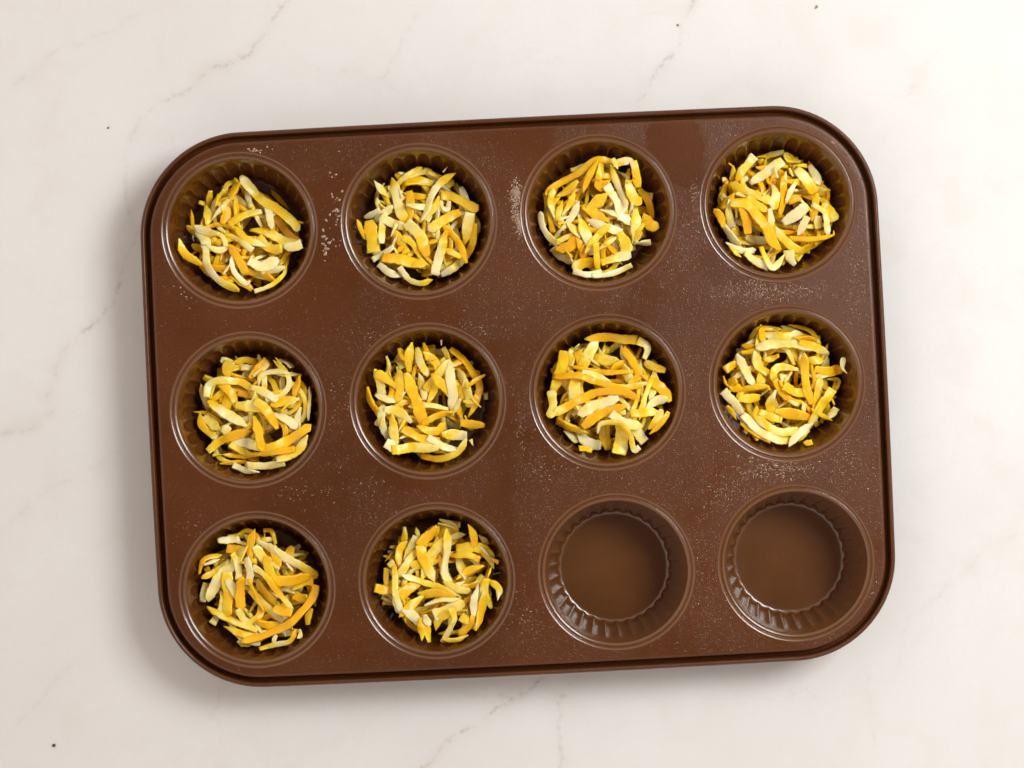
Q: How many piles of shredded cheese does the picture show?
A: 10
